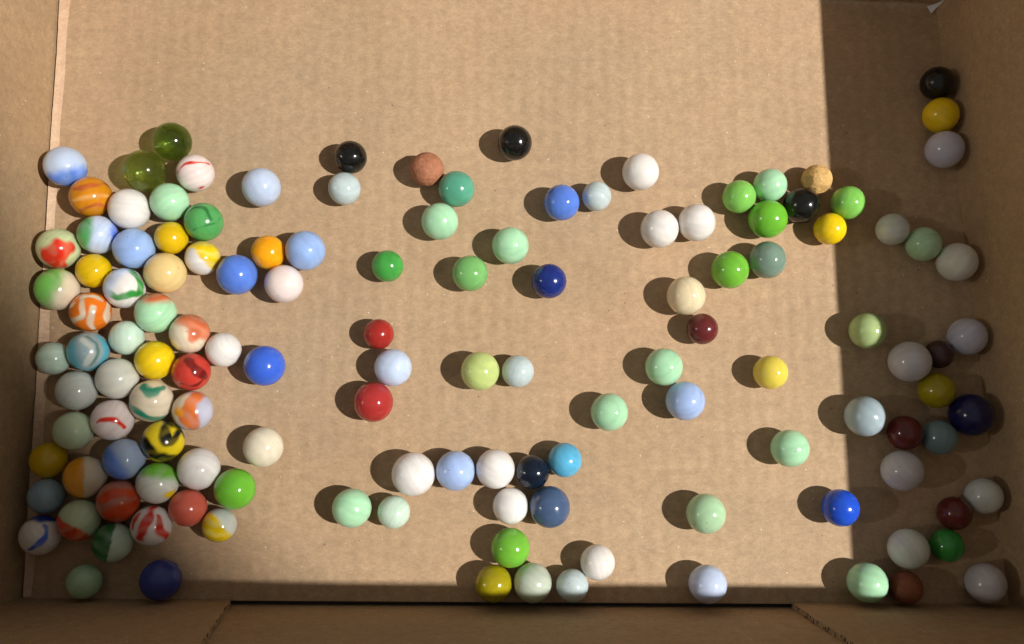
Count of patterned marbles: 27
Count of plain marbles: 105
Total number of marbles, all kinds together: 132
